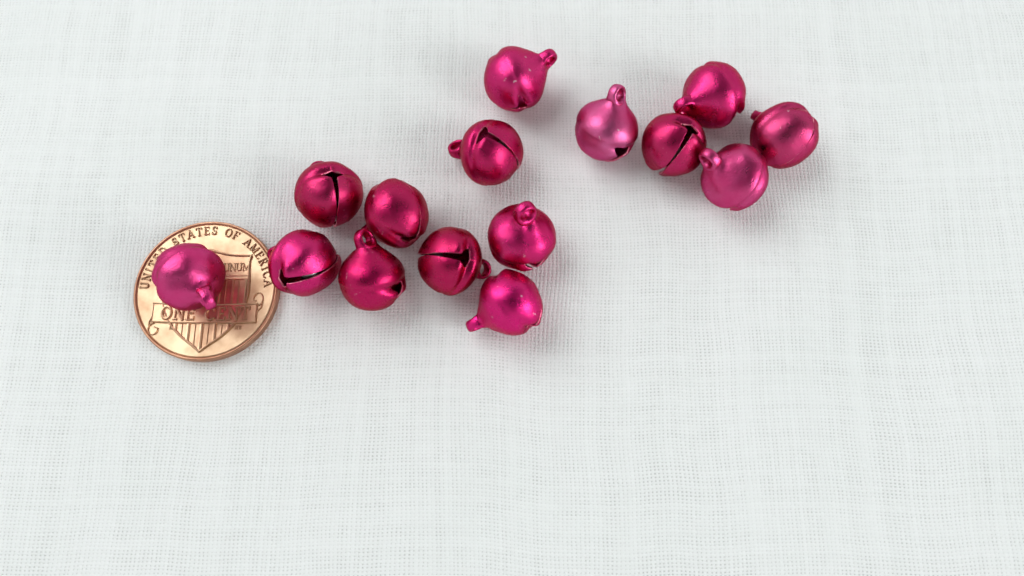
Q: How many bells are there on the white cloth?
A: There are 15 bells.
